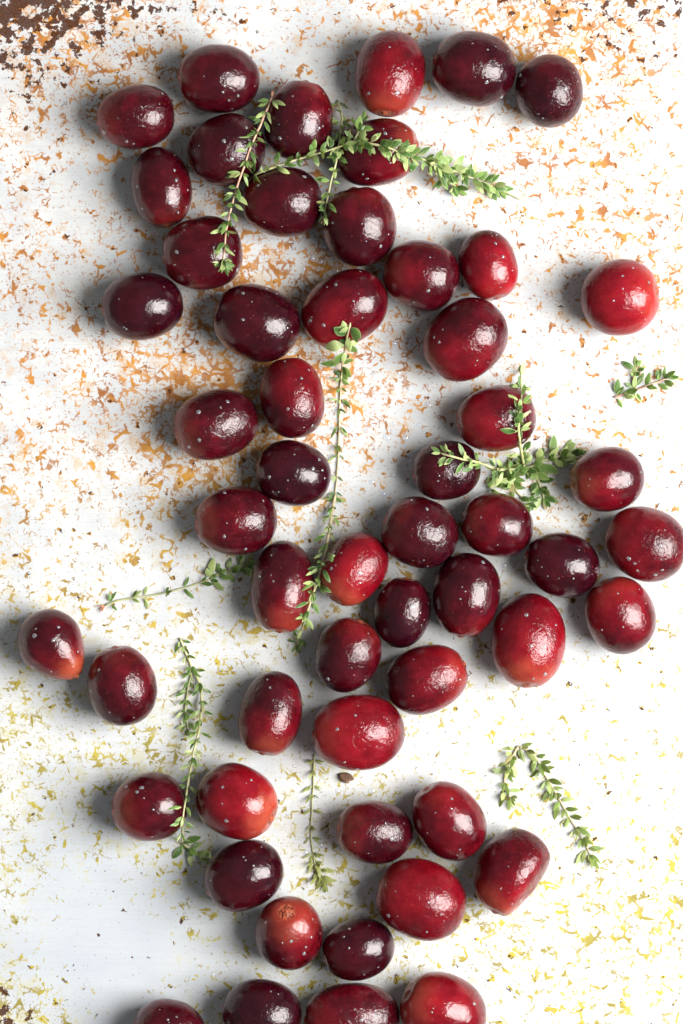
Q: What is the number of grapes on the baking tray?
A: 55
